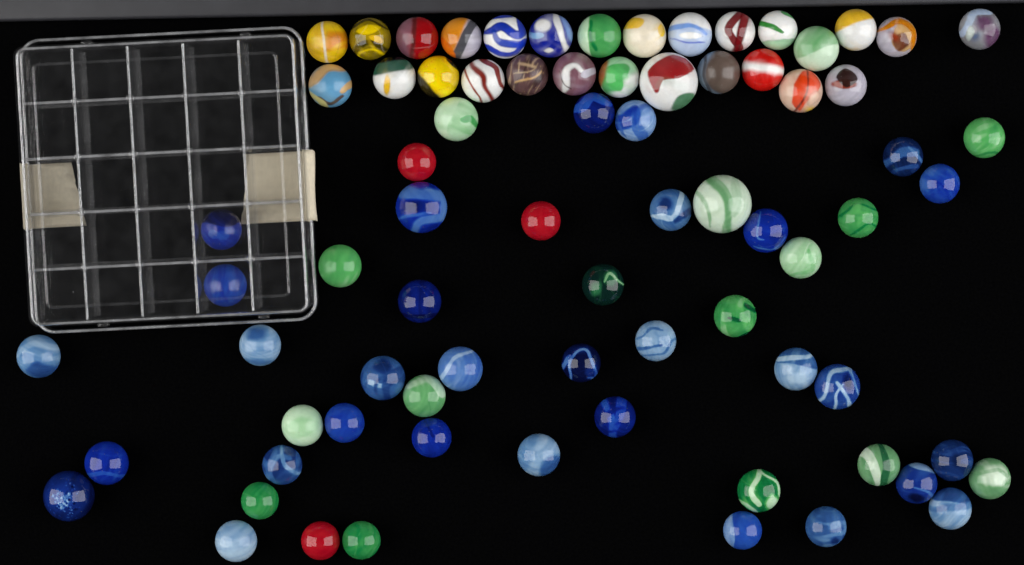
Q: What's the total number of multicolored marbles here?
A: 25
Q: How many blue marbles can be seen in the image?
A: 31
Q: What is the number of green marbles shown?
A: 17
